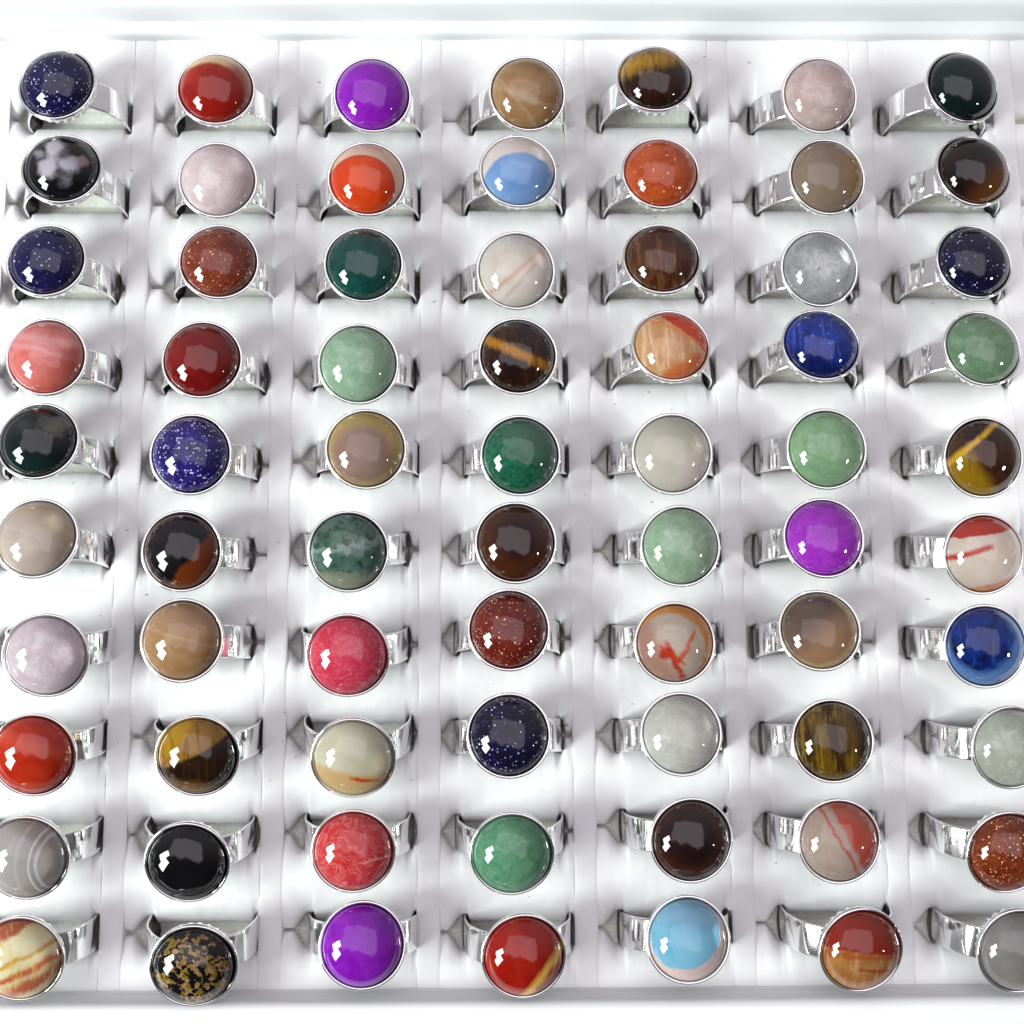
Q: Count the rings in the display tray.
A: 70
